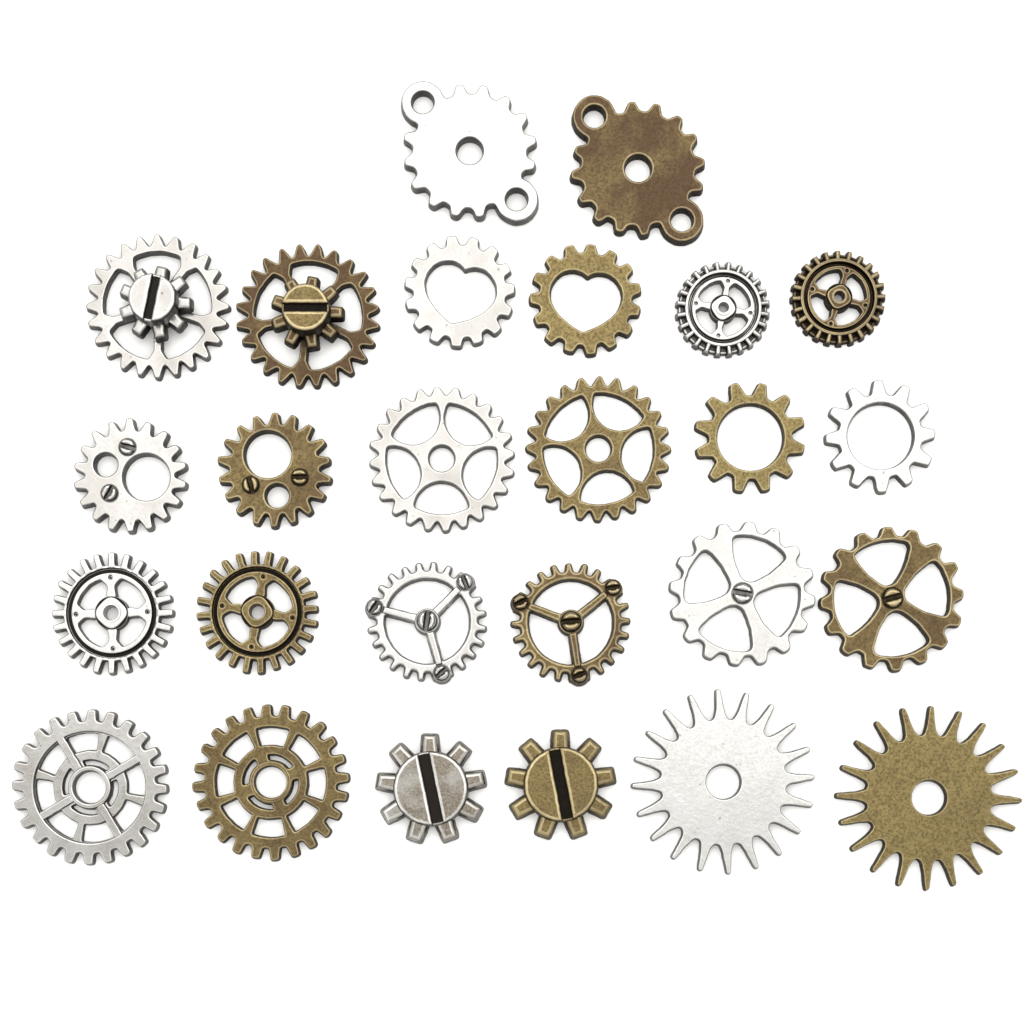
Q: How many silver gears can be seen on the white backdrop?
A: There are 13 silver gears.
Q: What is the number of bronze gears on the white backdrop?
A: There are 13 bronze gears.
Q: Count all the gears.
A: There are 26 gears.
